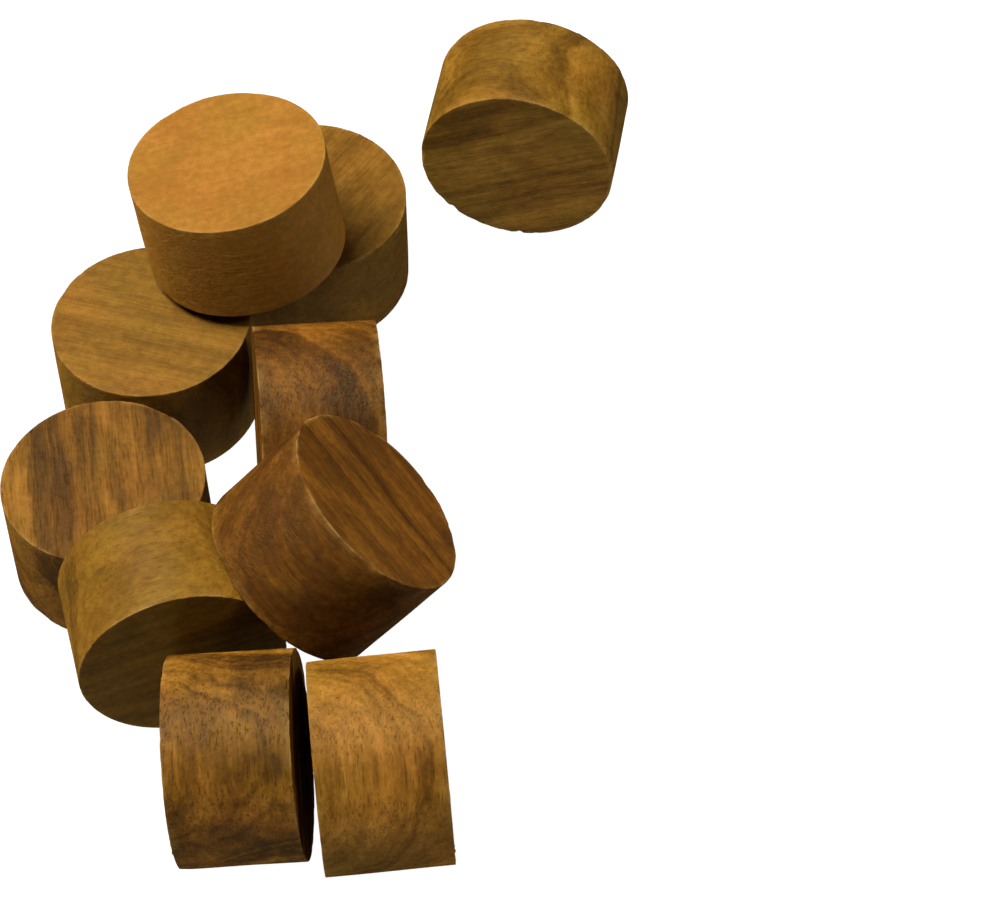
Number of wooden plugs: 10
